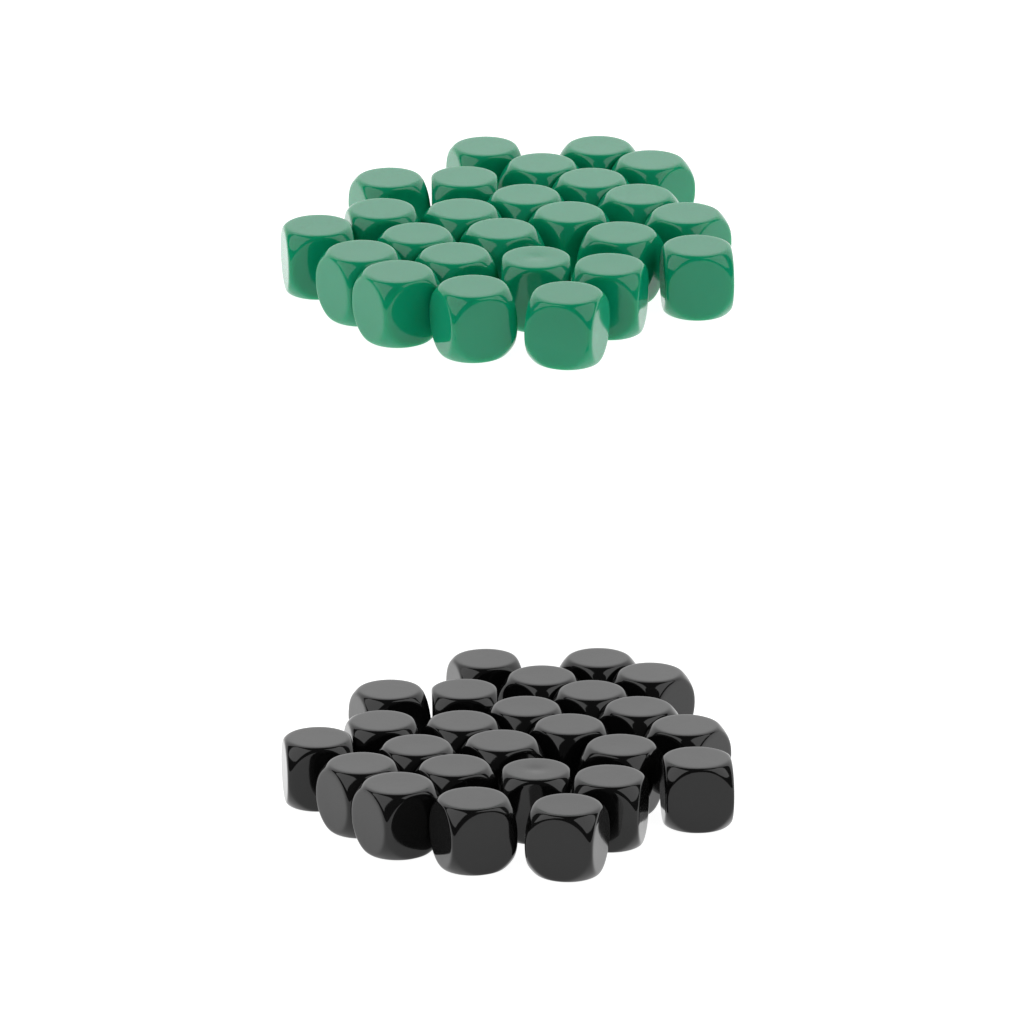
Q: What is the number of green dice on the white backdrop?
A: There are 25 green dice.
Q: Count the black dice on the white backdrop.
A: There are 25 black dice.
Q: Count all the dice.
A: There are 50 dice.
